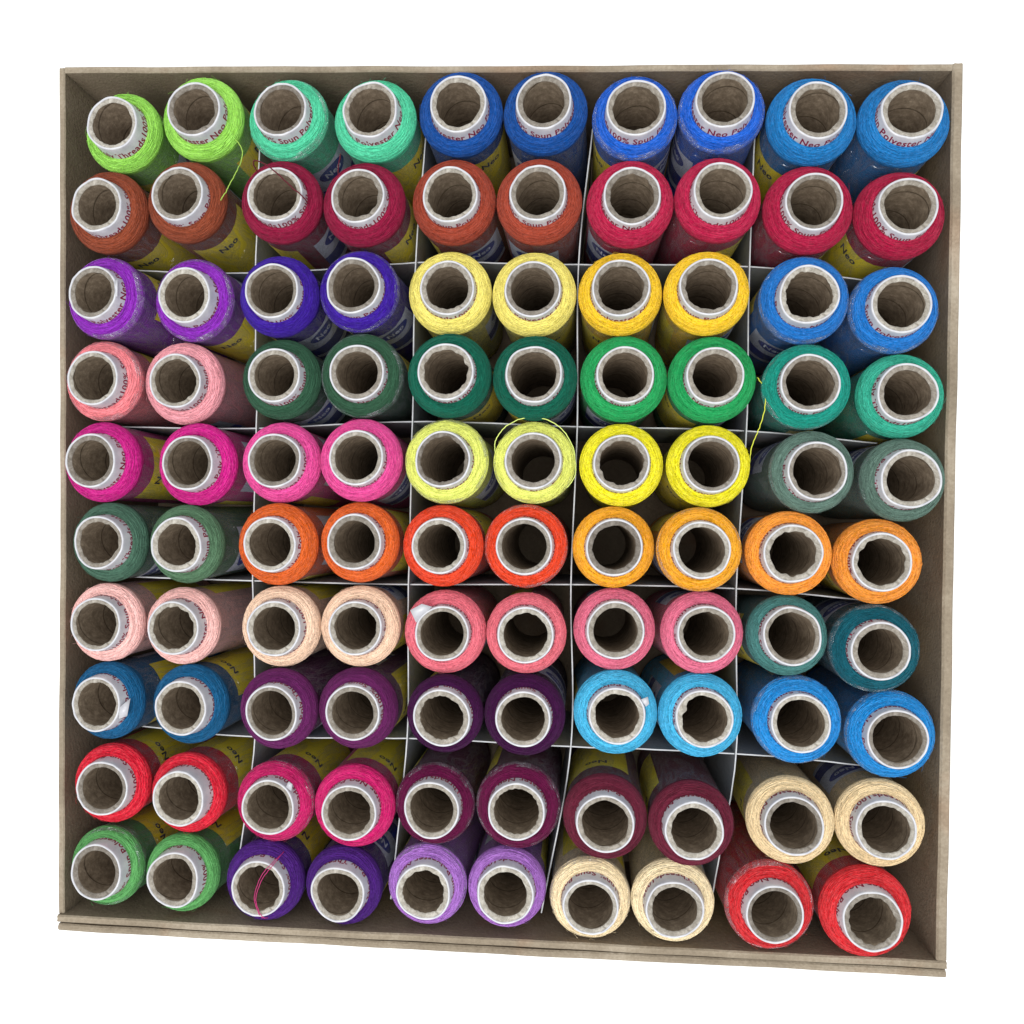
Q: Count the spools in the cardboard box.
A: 100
